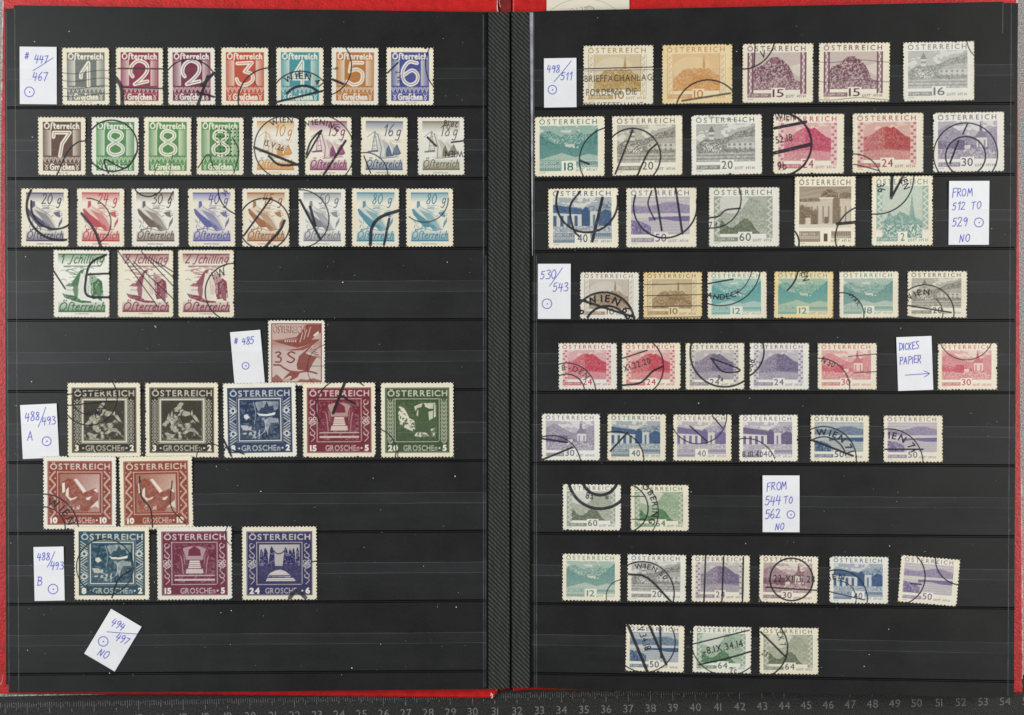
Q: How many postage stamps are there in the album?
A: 82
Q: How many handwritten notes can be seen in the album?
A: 10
